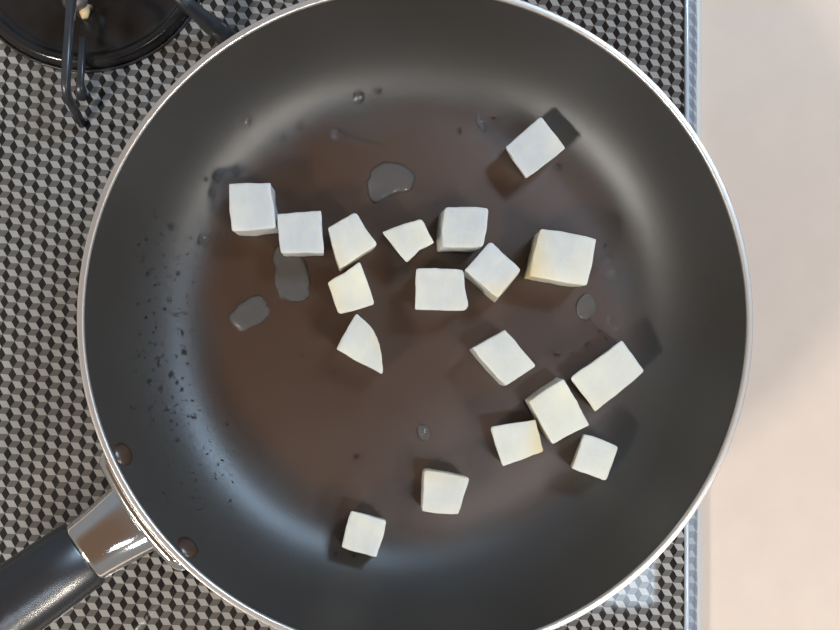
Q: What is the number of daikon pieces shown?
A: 18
